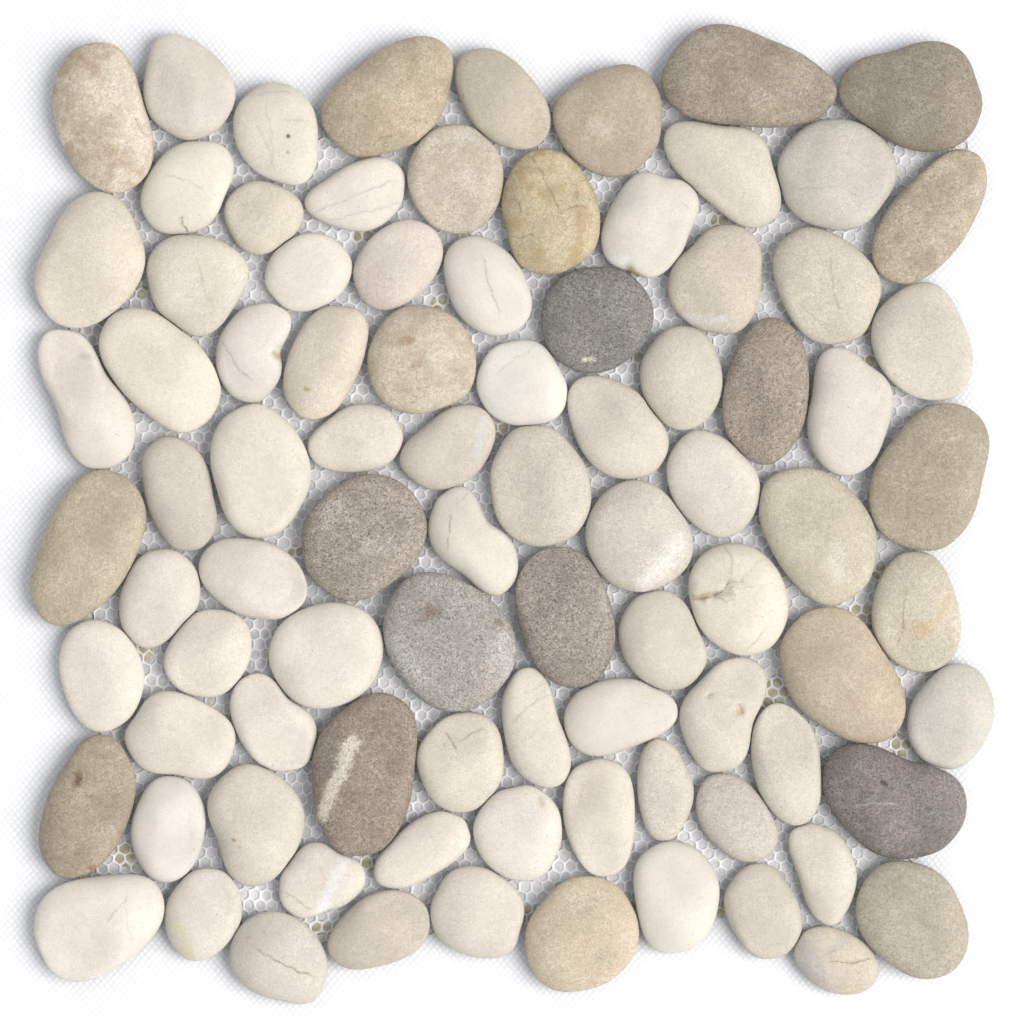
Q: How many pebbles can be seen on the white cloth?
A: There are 89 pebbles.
